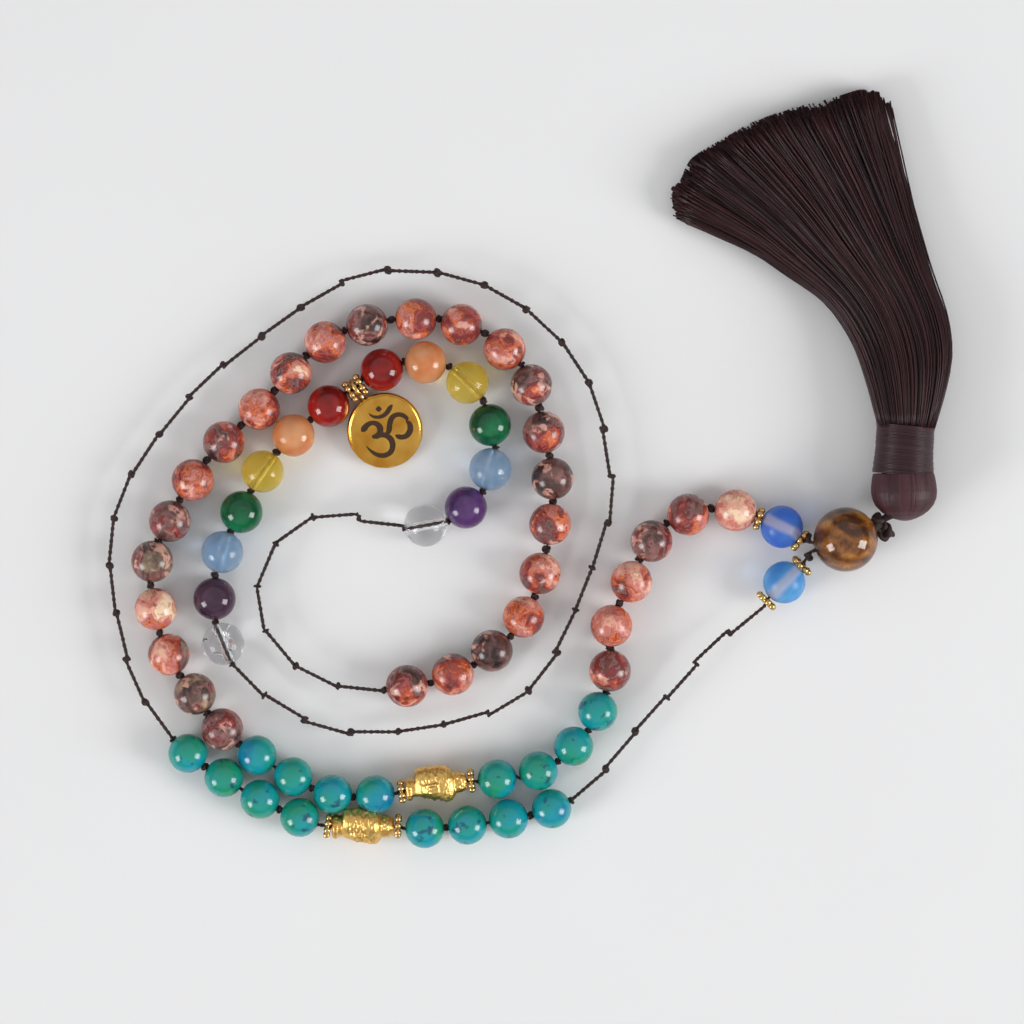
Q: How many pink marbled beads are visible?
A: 30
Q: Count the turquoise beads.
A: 16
